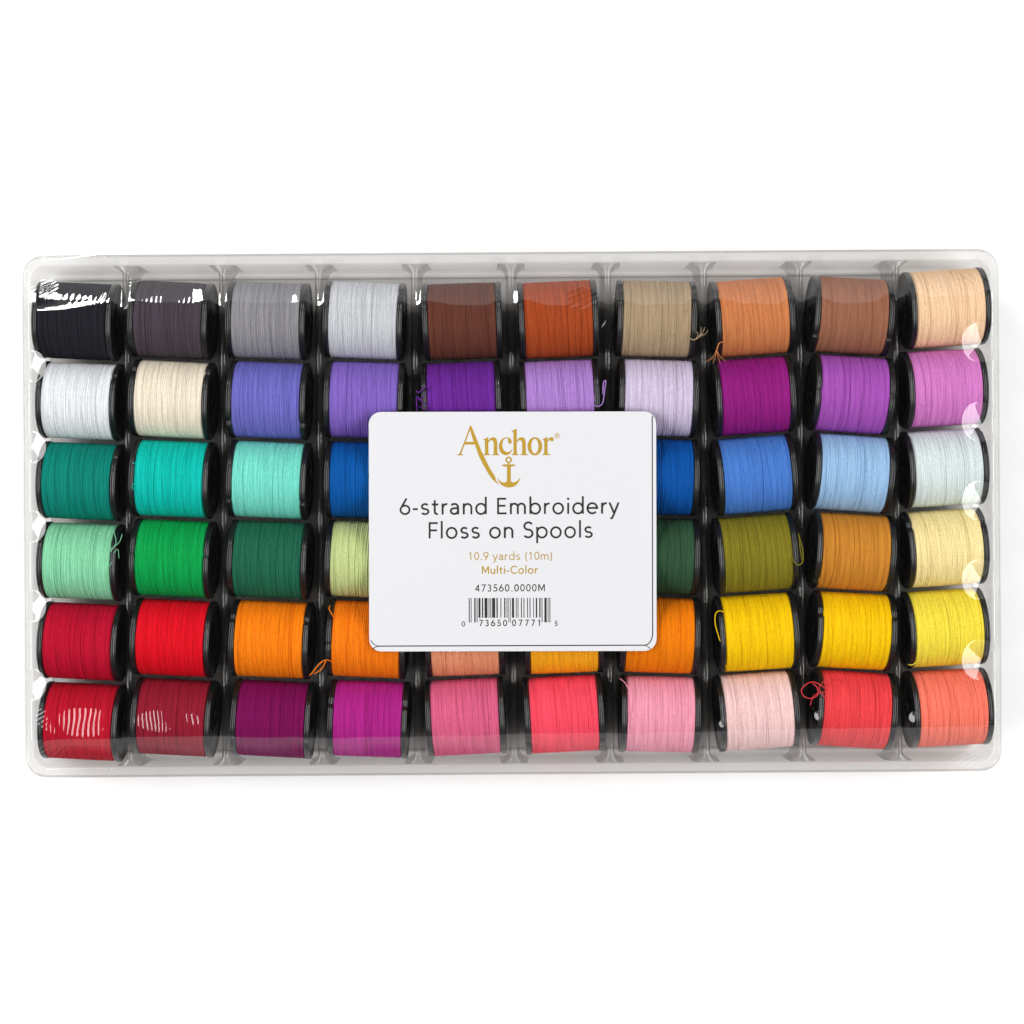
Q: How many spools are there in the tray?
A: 56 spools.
